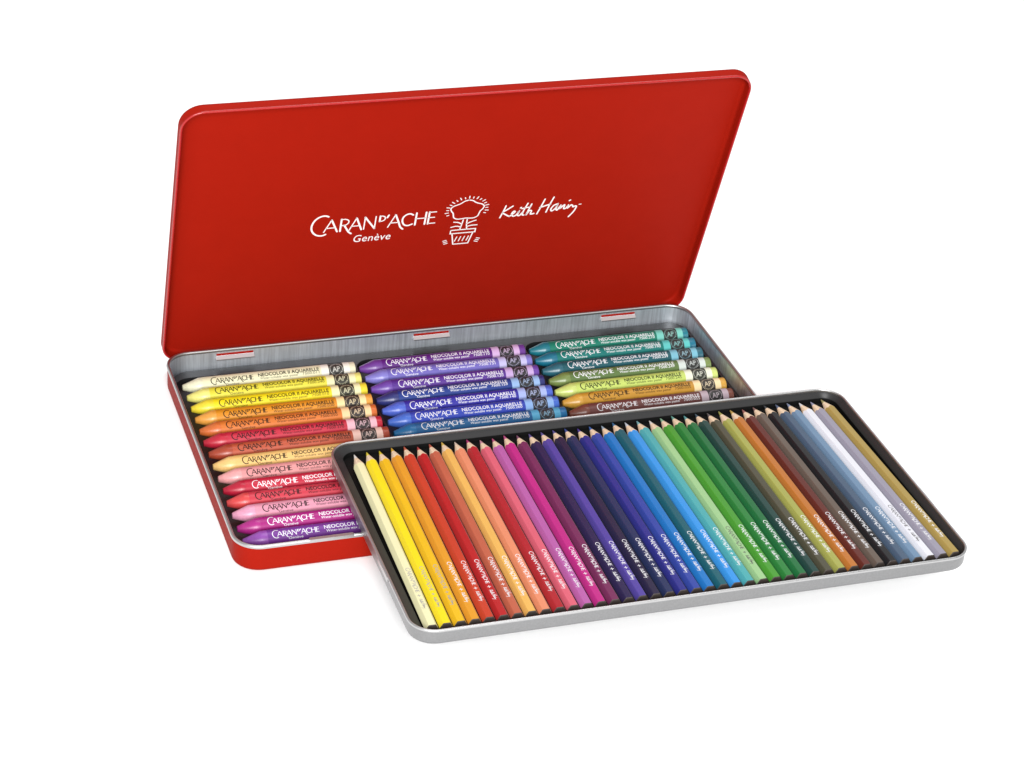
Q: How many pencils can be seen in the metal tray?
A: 40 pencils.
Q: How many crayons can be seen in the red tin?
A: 28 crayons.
